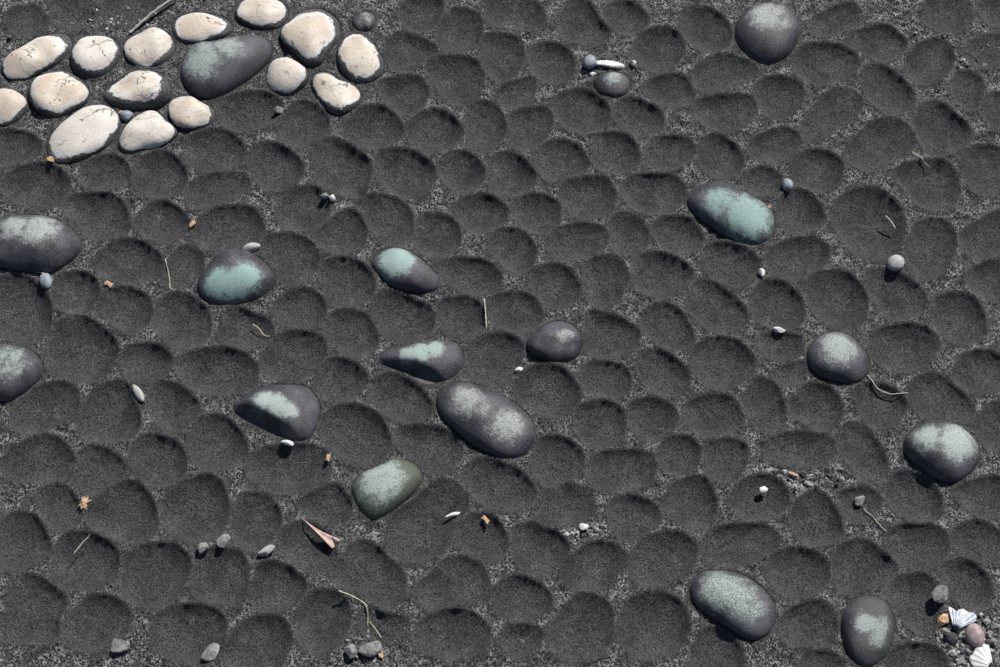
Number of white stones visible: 15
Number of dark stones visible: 18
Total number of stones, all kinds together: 33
